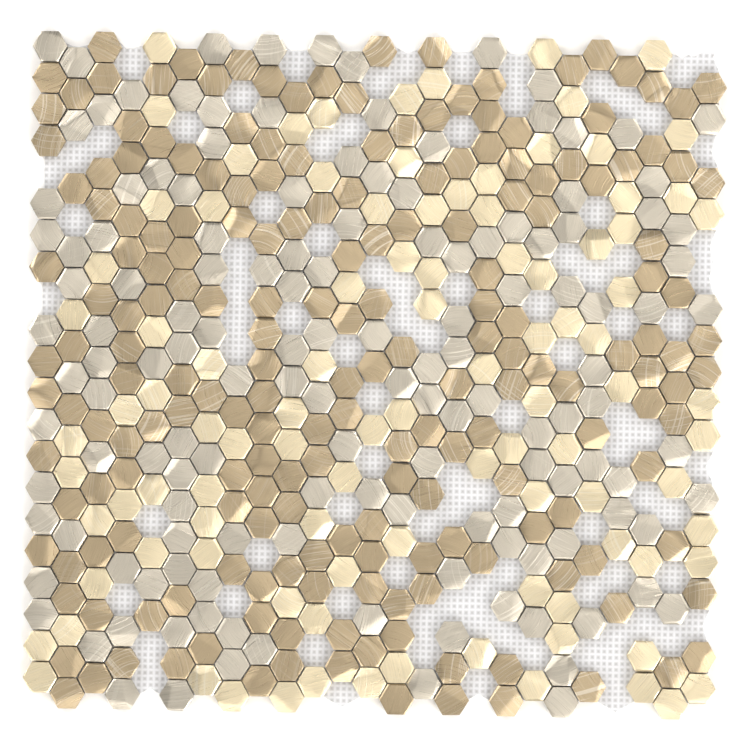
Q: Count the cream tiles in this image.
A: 99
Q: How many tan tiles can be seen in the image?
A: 196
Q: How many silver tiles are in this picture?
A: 140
